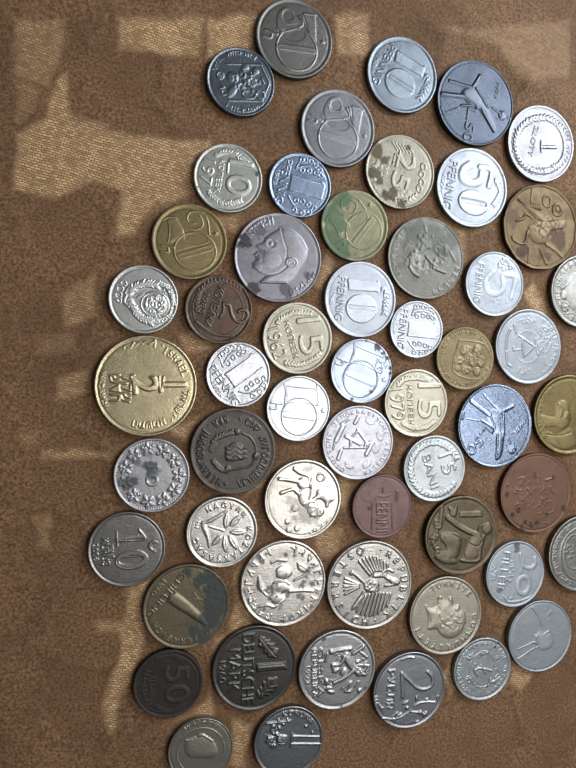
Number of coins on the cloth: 55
